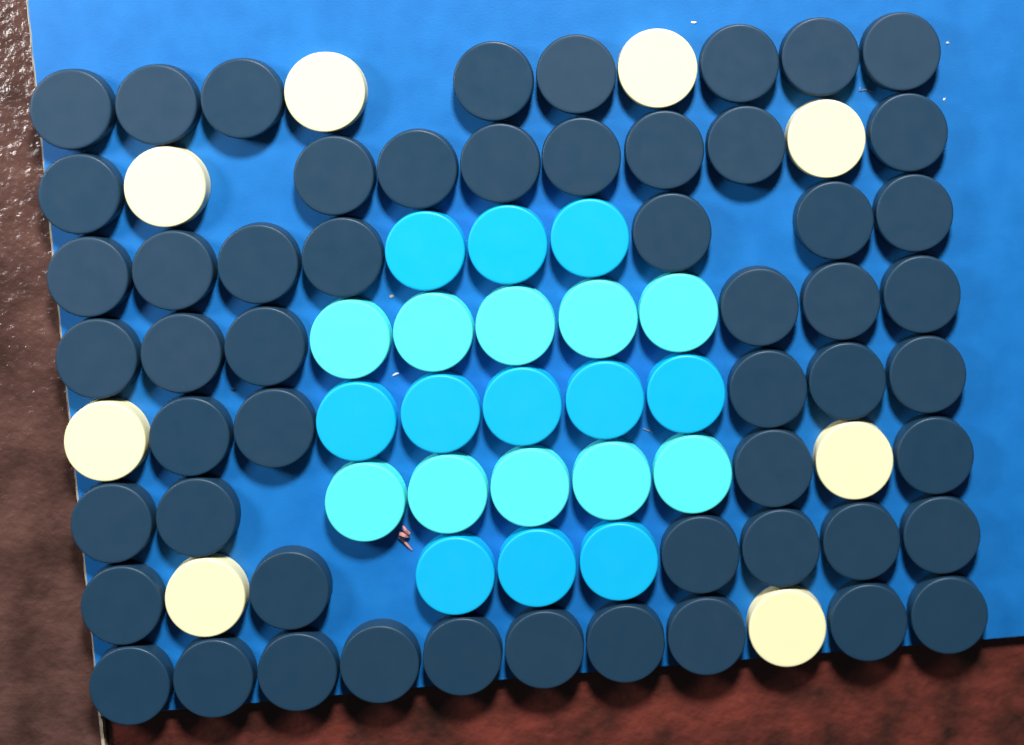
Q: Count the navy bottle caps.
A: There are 54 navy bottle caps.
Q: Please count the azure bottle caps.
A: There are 11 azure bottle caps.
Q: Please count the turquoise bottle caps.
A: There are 10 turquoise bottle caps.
